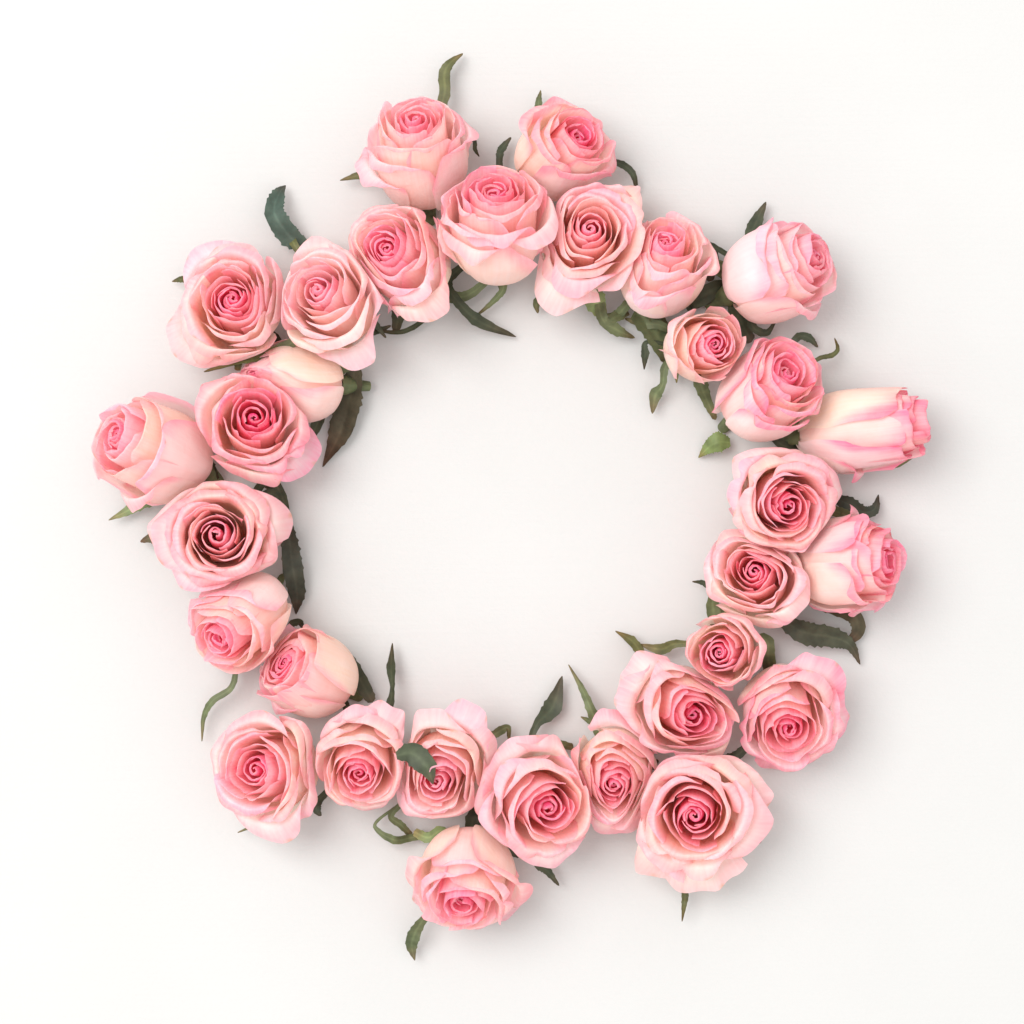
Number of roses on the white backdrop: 31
